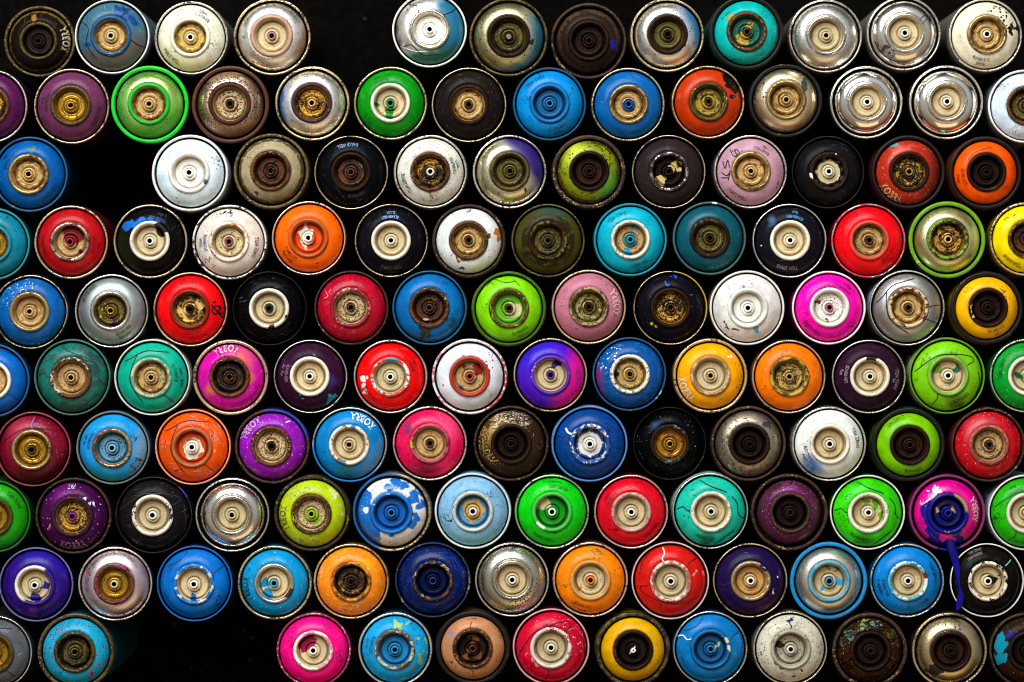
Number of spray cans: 131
